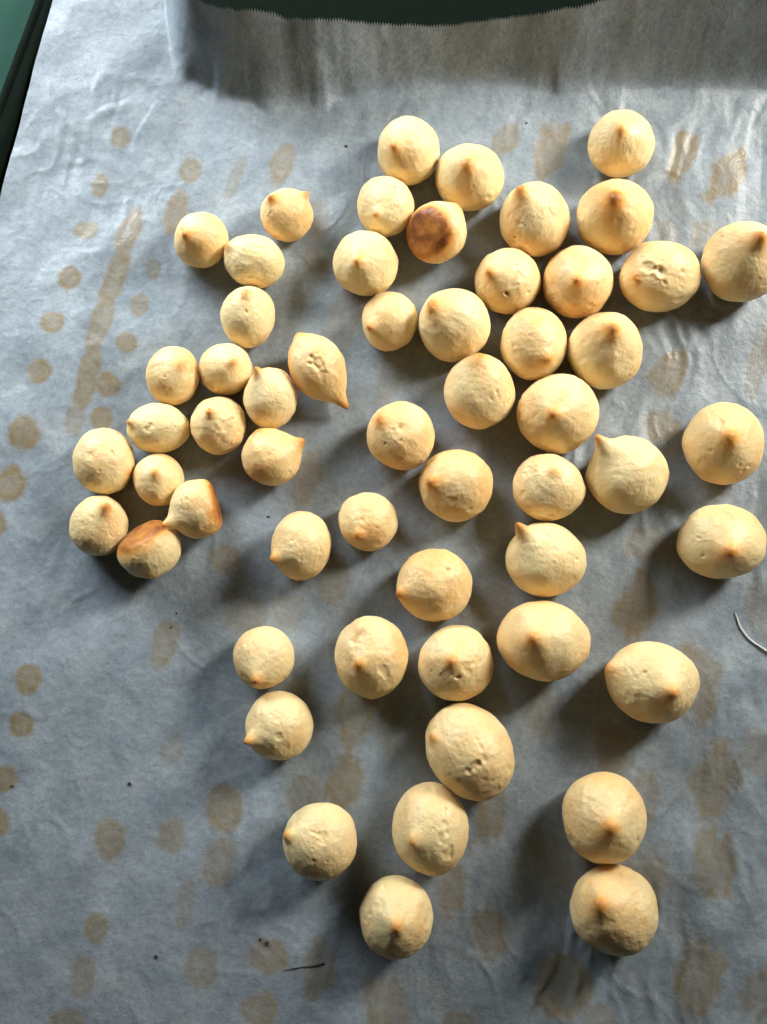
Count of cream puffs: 56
